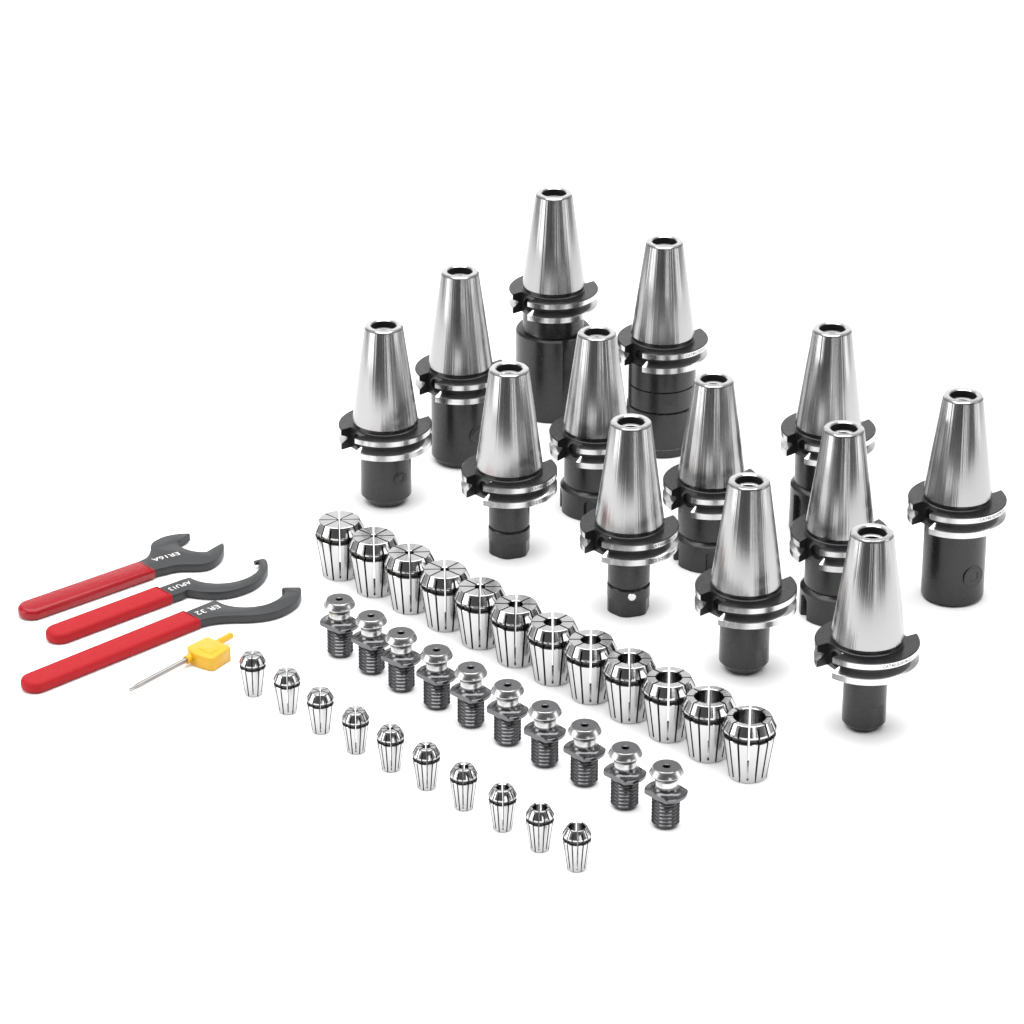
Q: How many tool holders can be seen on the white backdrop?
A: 13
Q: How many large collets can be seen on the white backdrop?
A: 12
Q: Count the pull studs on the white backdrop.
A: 10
